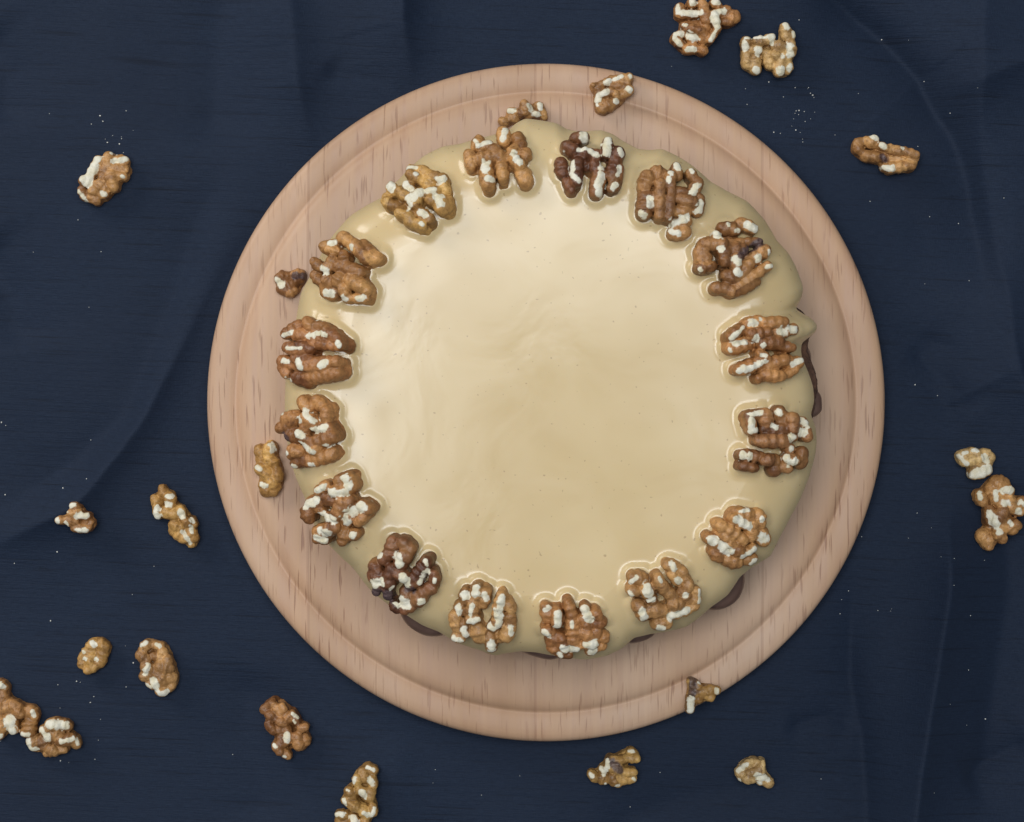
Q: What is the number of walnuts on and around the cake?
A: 37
